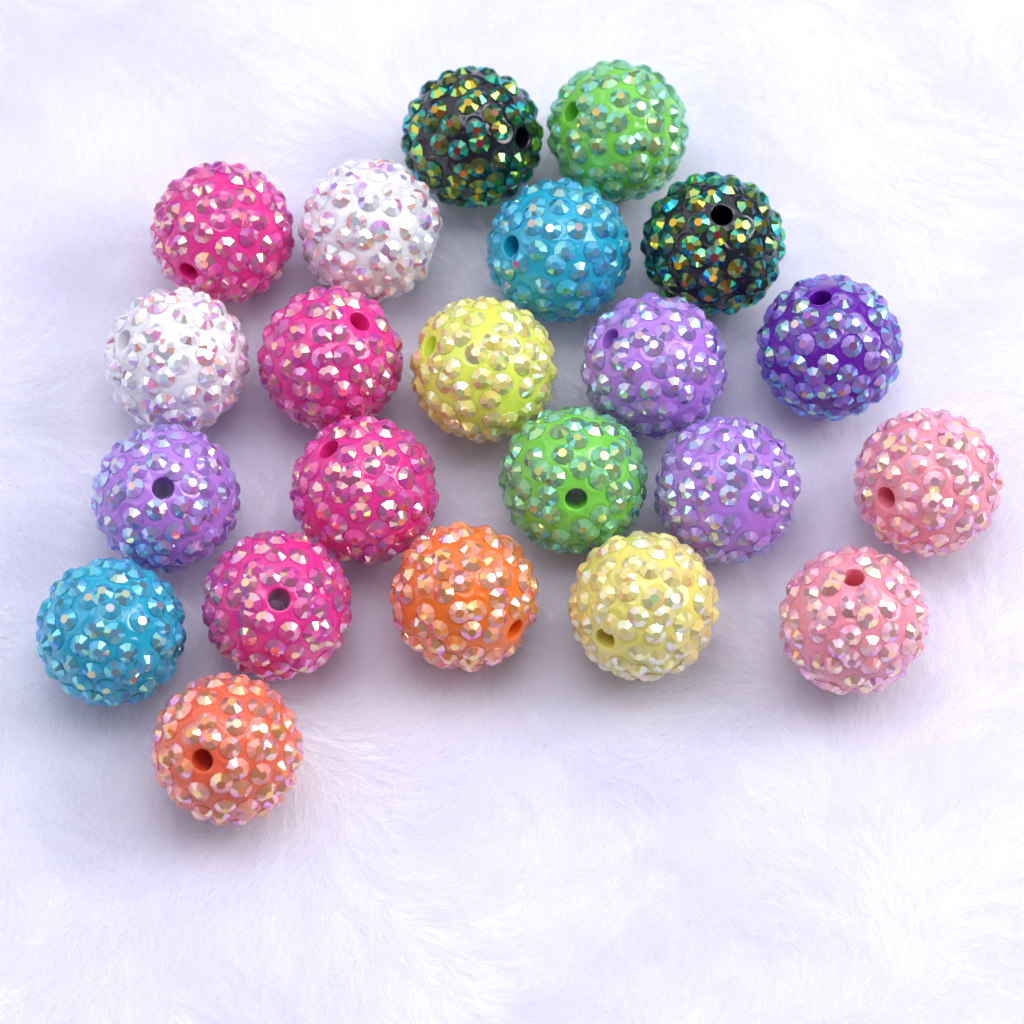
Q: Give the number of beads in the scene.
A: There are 22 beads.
